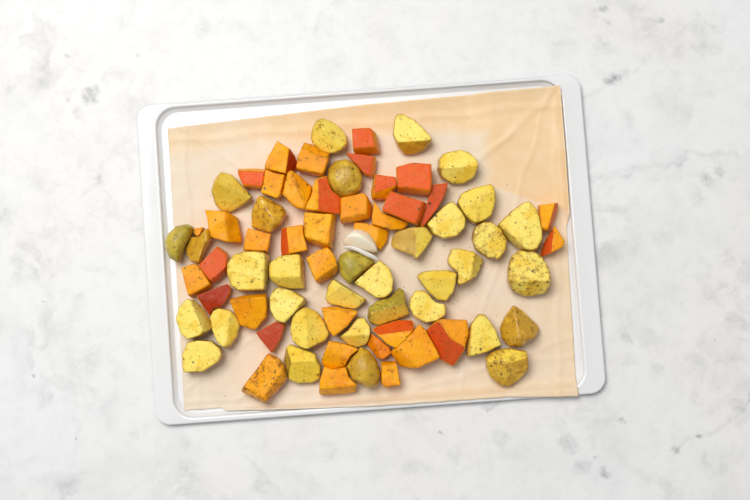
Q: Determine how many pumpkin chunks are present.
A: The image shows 37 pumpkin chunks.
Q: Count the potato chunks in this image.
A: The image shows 34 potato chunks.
